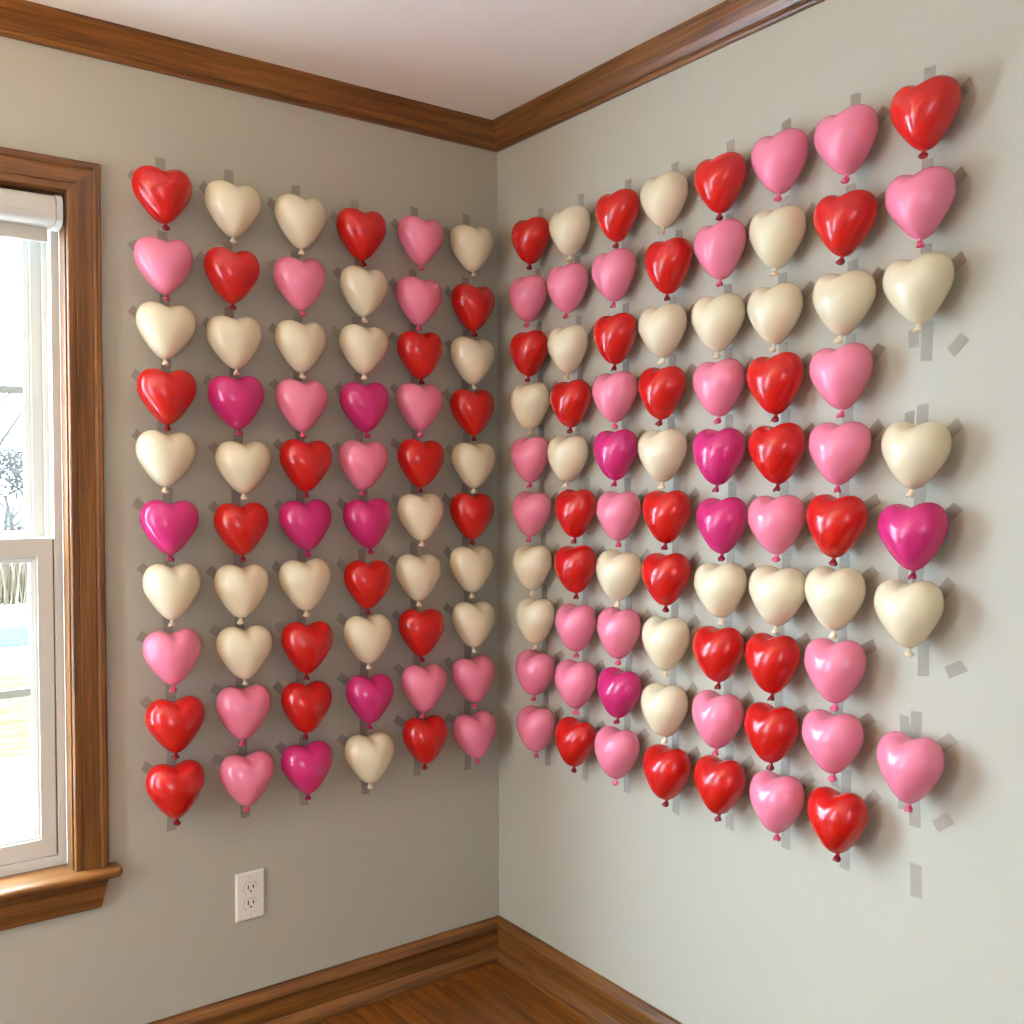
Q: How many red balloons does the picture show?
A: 42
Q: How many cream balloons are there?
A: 44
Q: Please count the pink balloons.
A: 39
